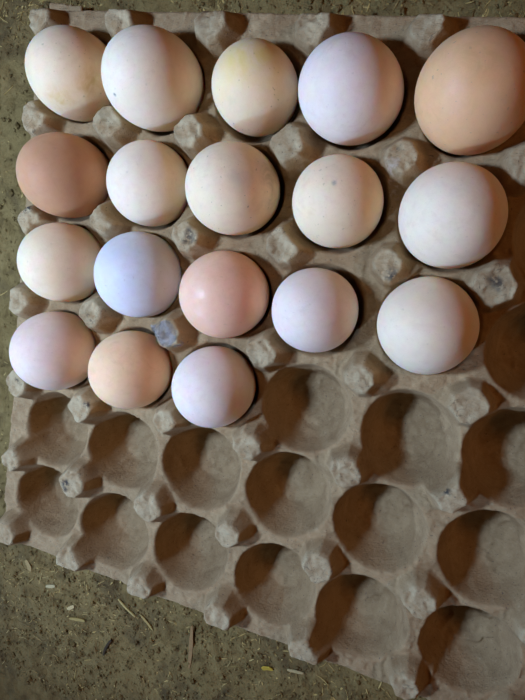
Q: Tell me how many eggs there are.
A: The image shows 18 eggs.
